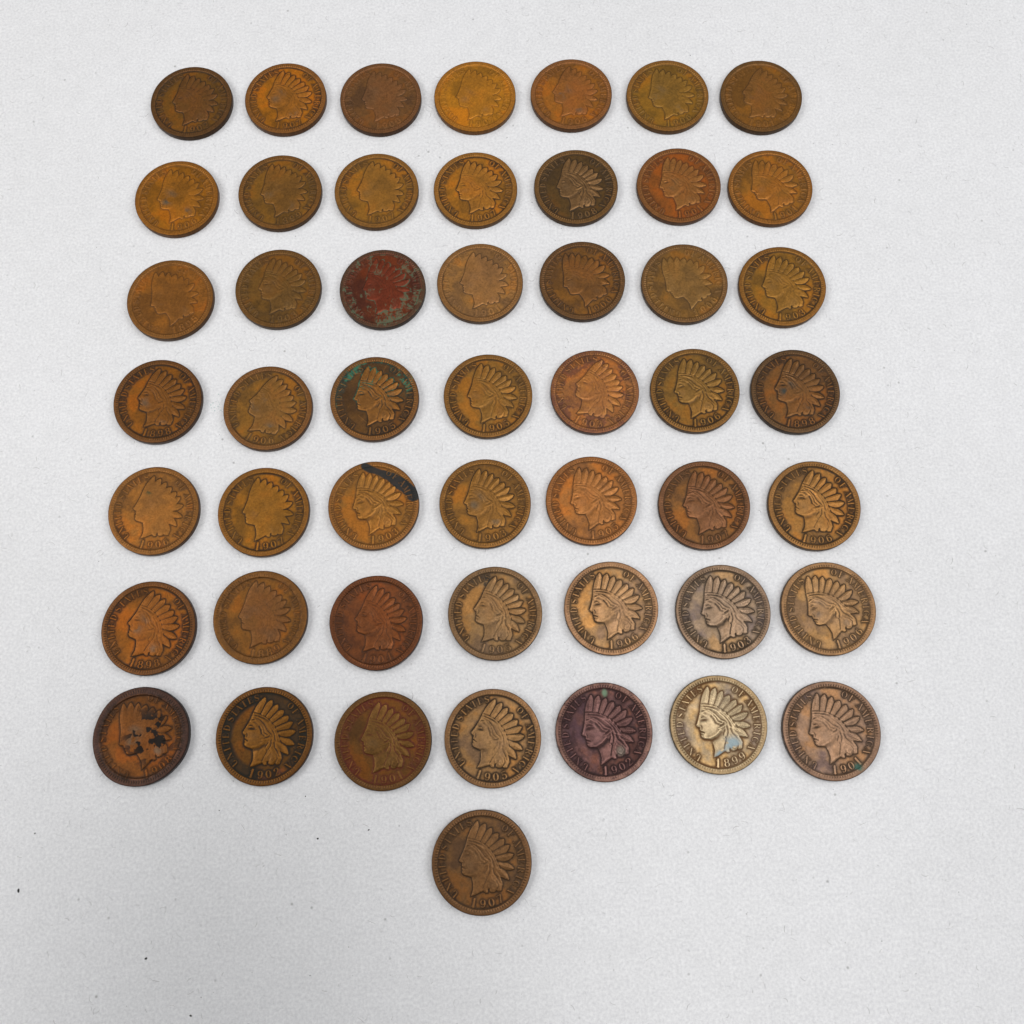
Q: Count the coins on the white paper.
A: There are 50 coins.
